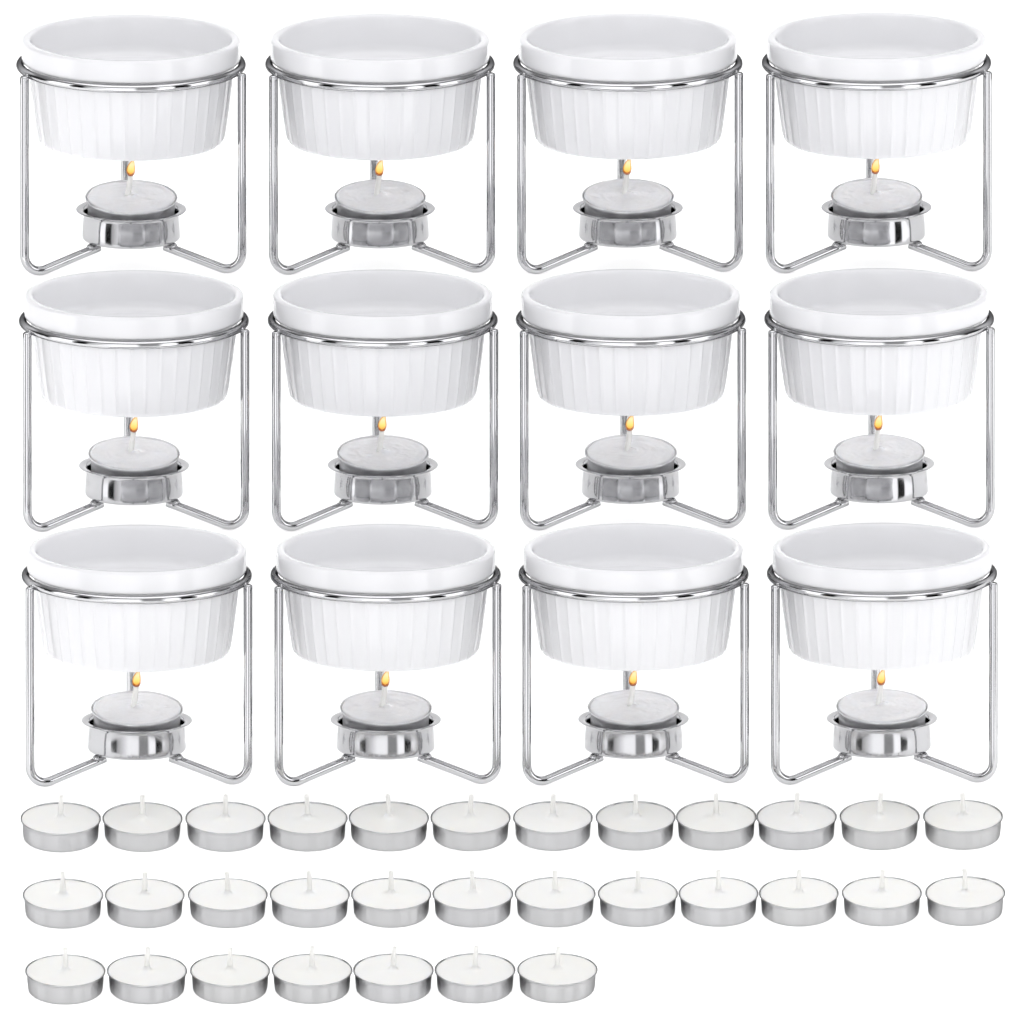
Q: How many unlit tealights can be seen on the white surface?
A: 31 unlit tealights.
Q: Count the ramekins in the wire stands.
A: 12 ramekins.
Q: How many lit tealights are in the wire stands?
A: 12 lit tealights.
